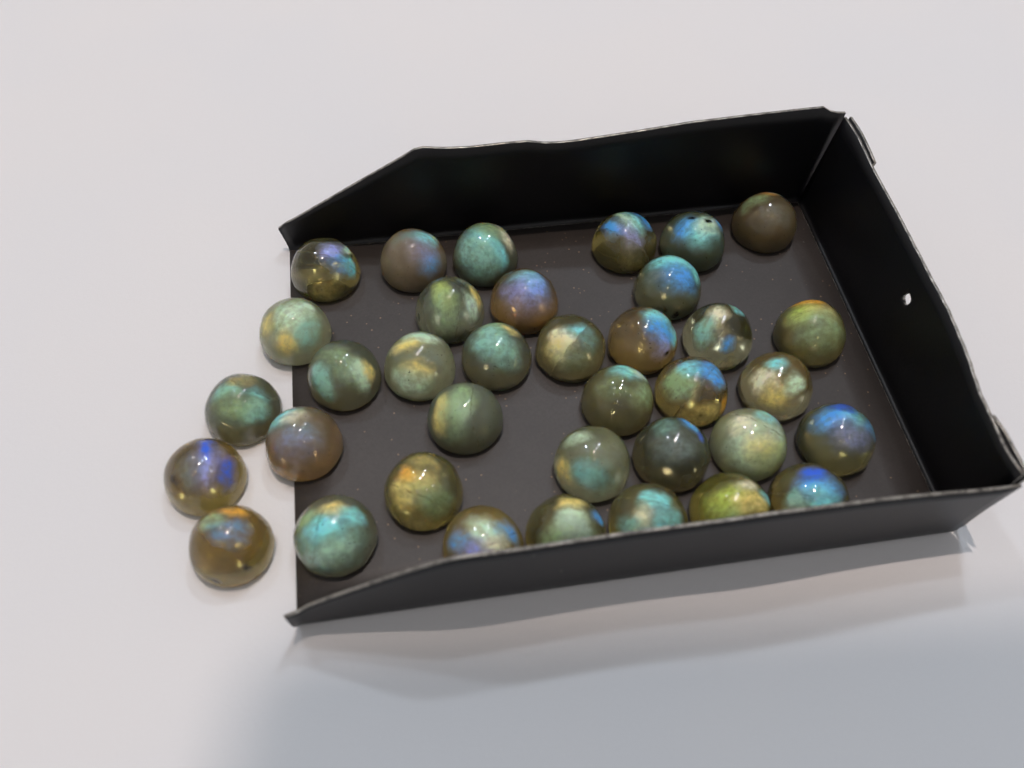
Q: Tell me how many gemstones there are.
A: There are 36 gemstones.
